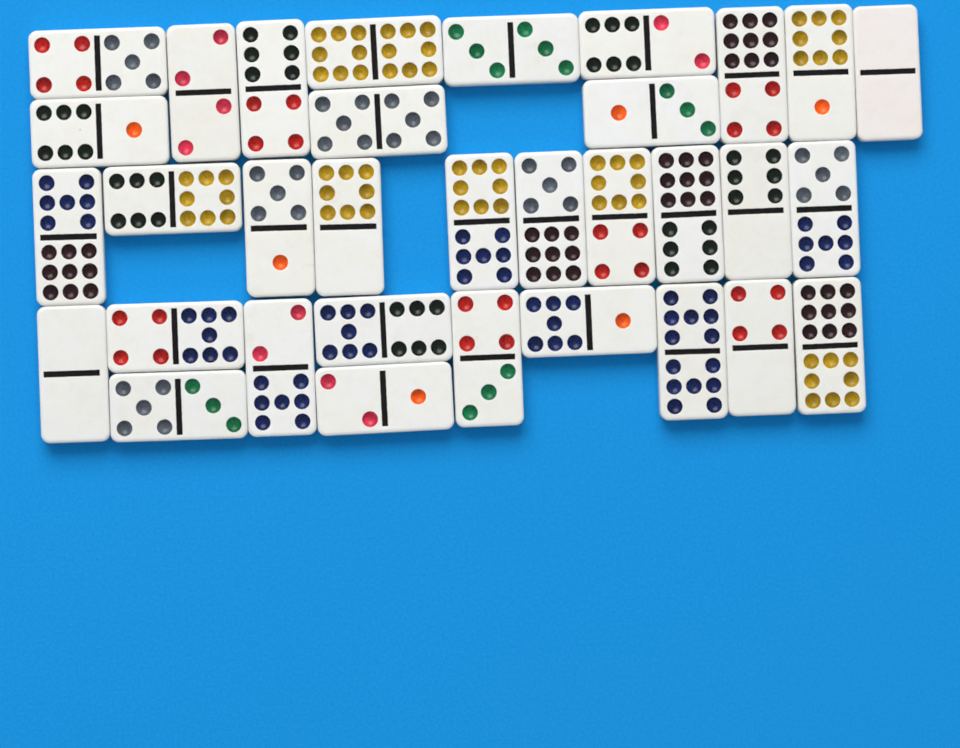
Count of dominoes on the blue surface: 33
